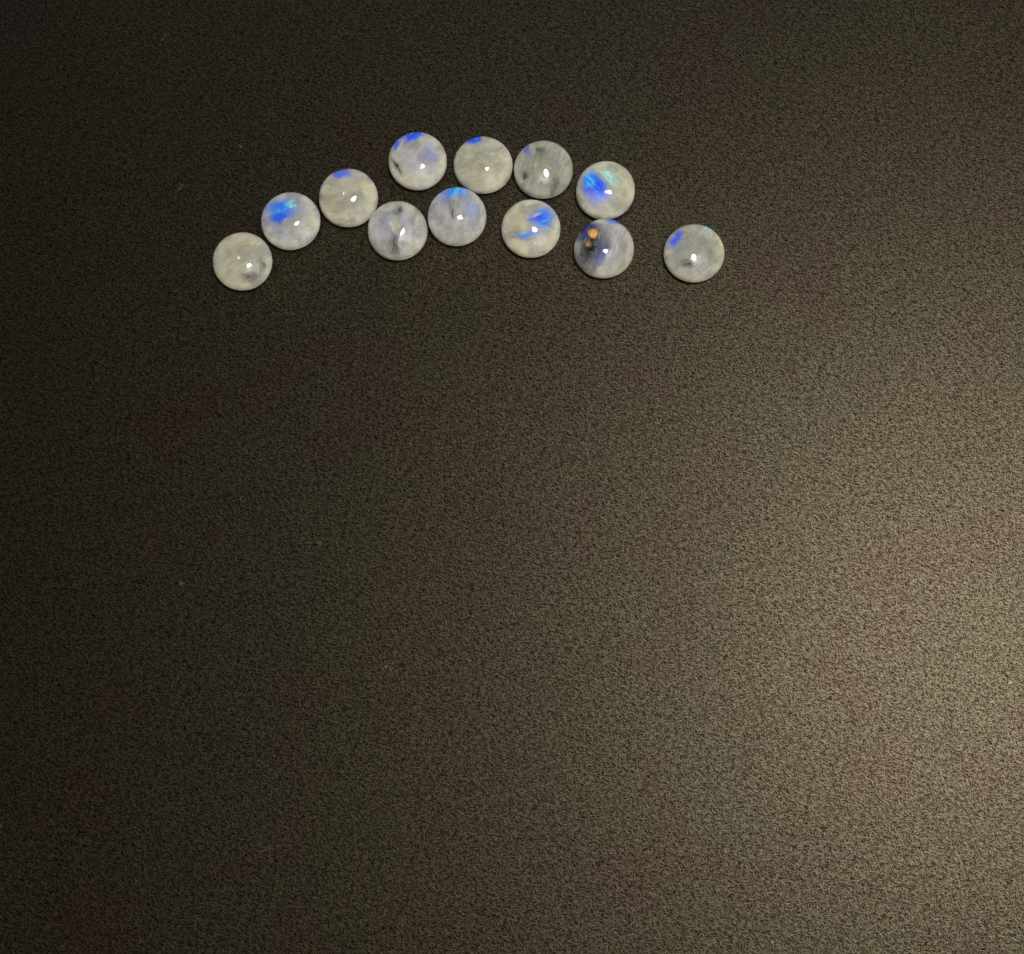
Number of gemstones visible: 12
